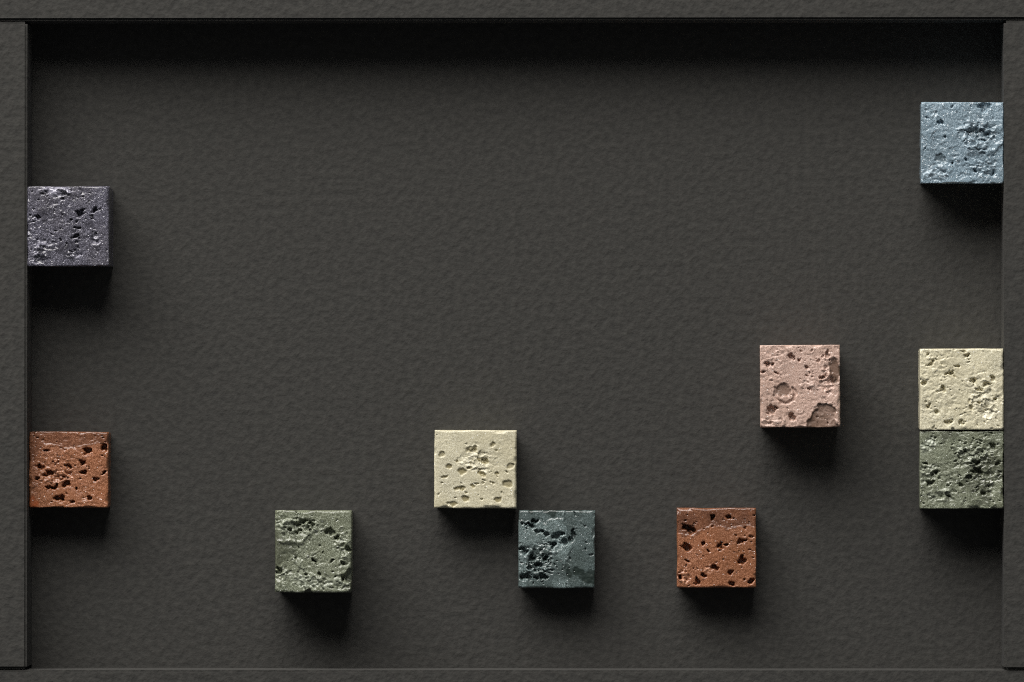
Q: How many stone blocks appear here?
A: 10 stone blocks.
